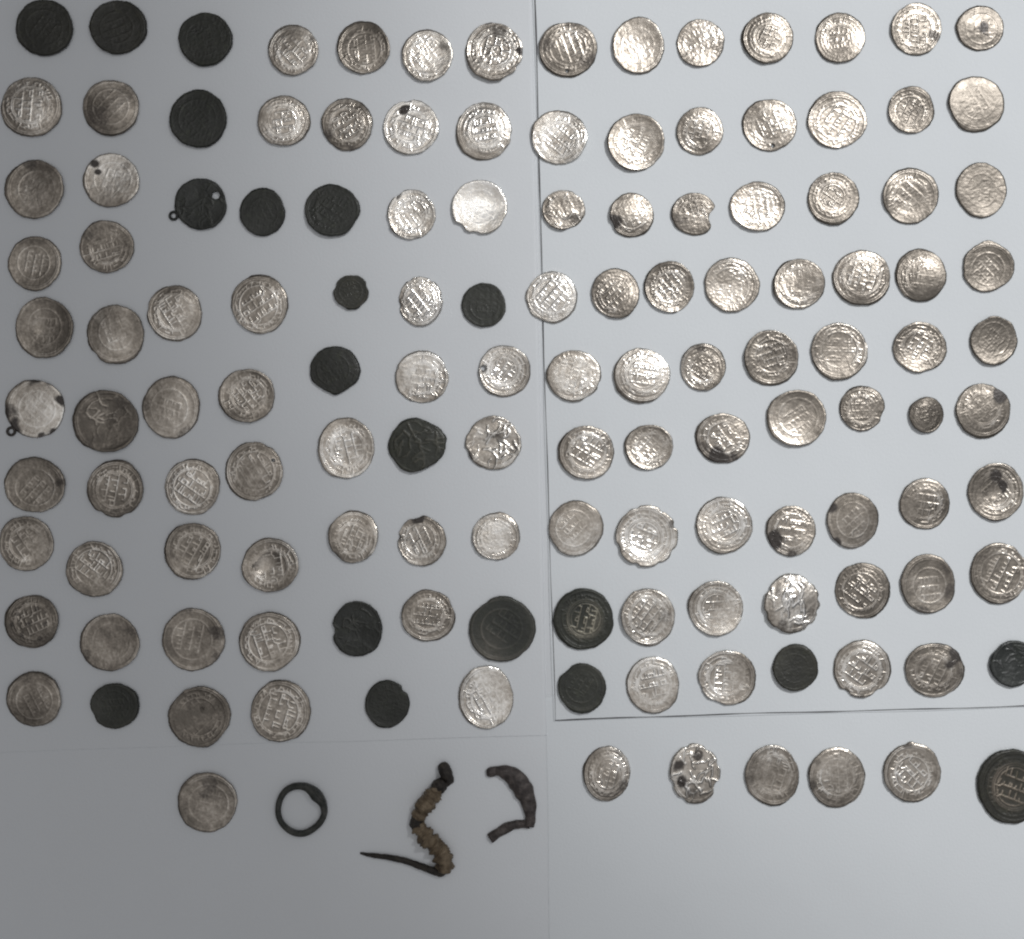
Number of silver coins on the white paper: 115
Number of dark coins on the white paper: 20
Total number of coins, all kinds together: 135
